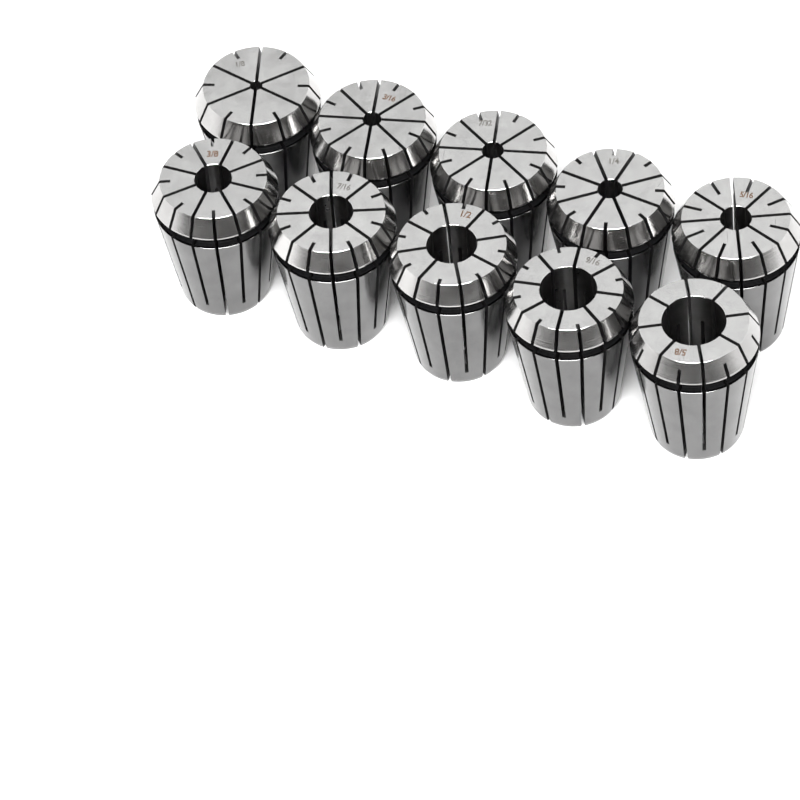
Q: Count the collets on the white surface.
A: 10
